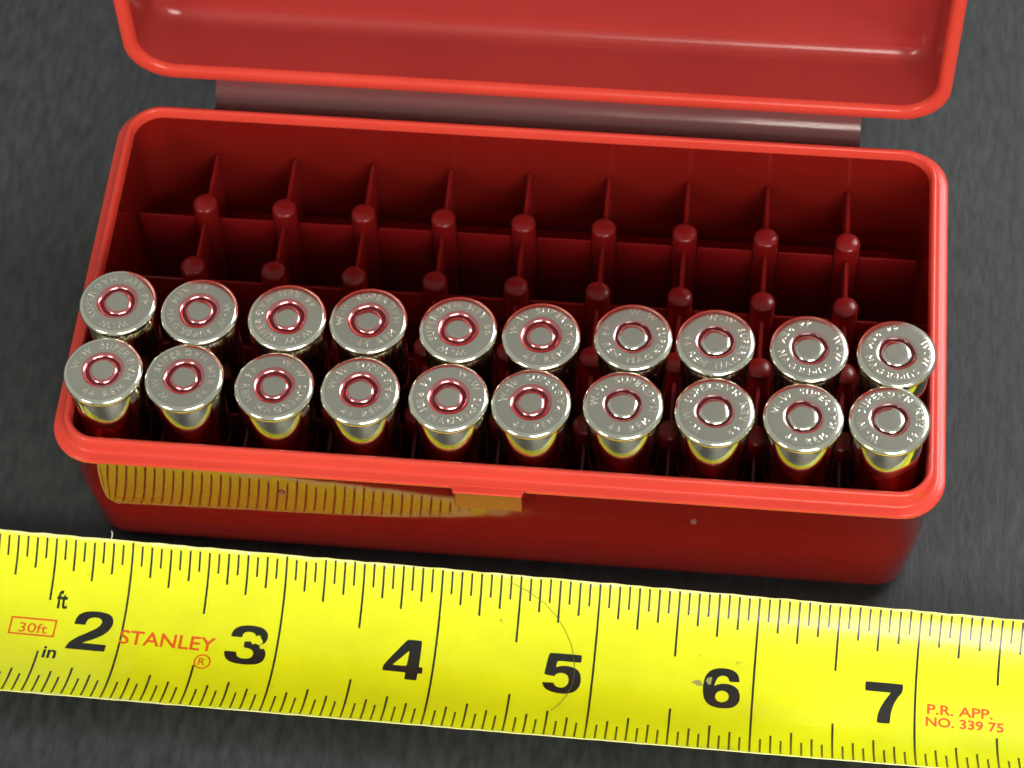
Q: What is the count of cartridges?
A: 20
